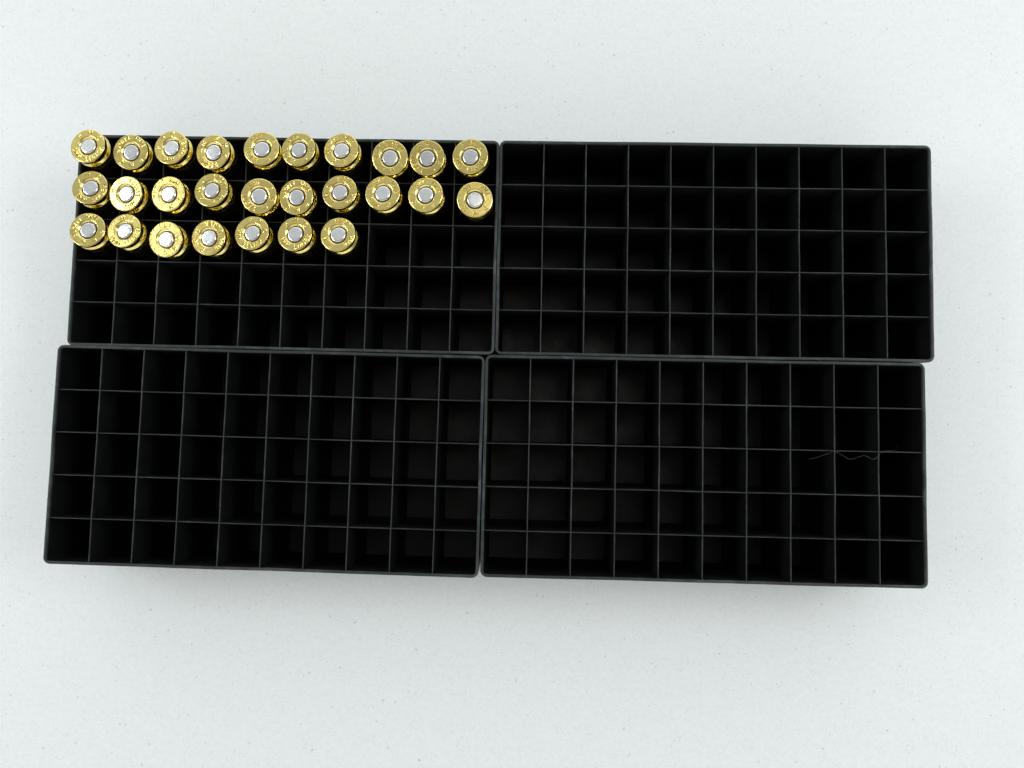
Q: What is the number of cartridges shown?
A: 27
